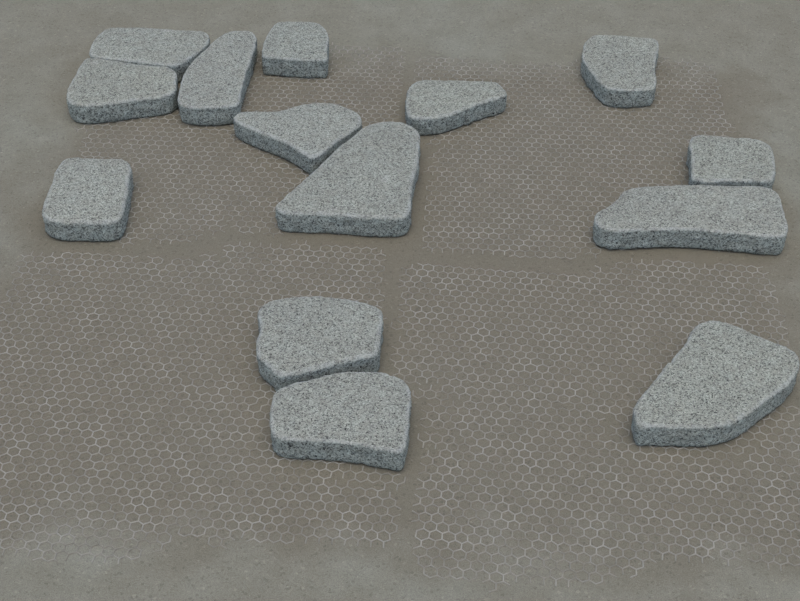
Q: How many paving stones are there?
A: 14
